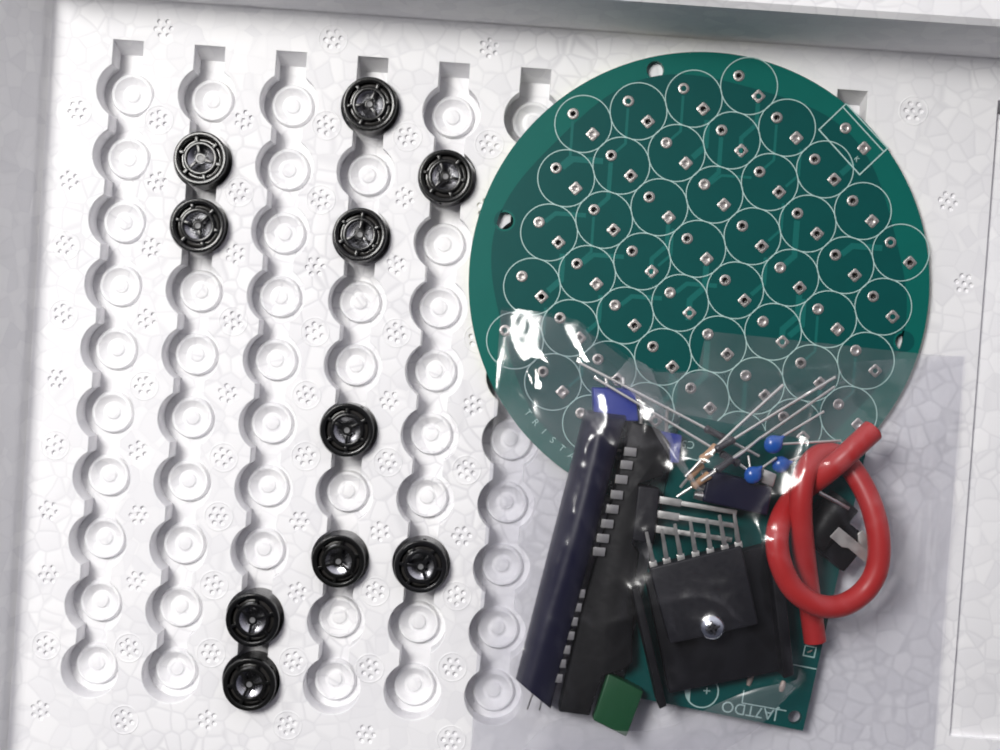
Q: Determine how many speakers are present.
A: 10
